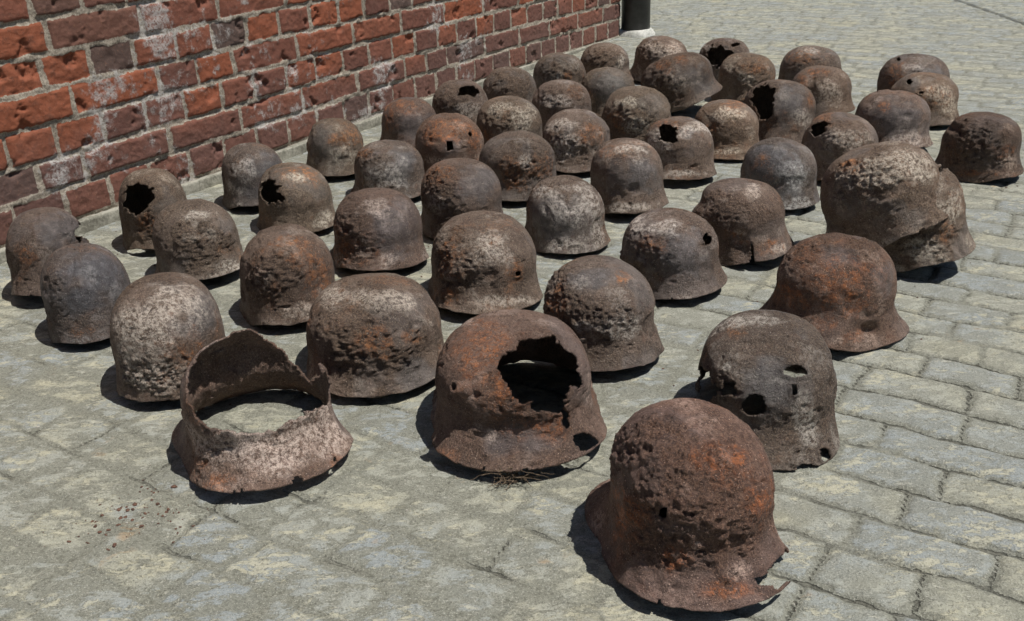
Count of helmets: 53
